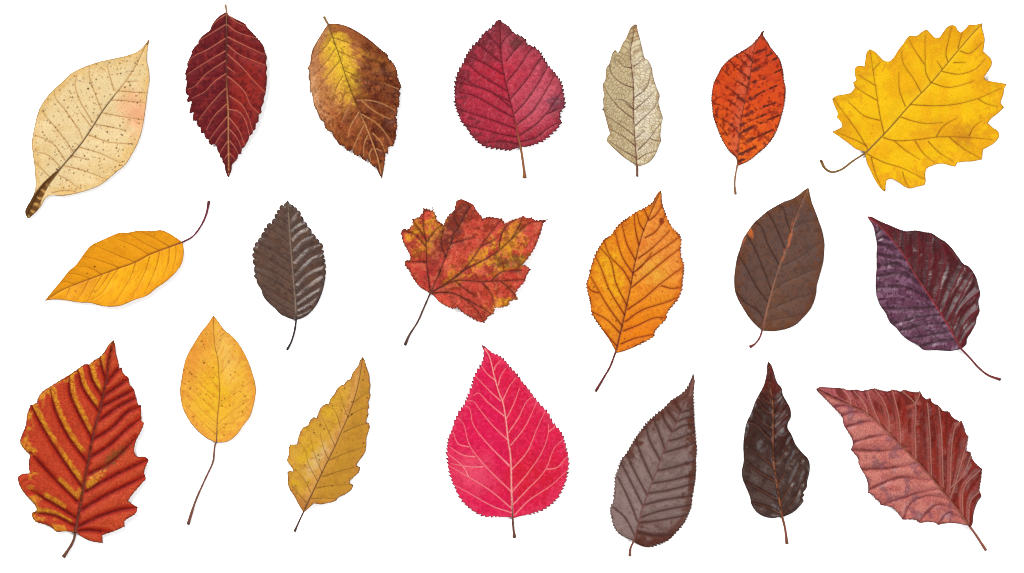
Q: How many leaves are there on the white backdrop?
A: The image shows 20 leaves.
